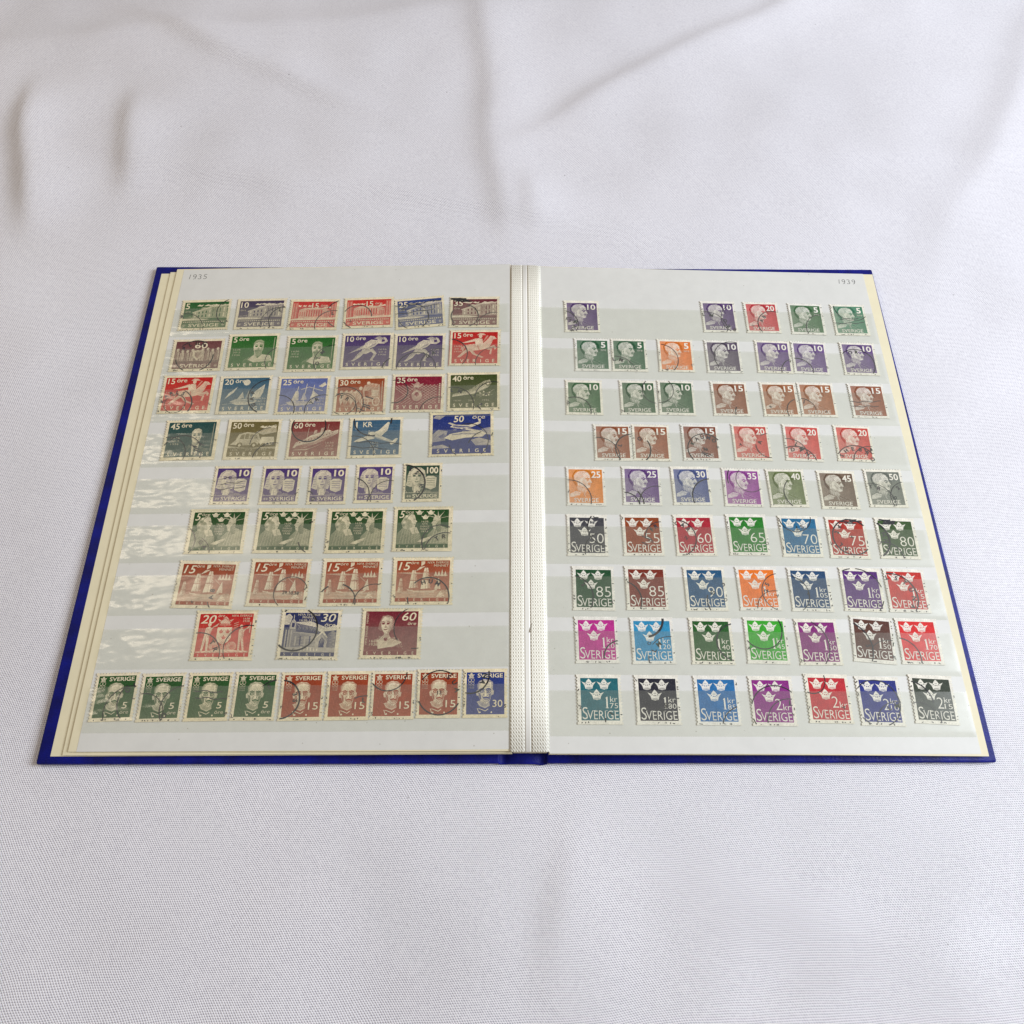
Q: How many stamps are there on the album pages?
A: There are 108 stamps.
